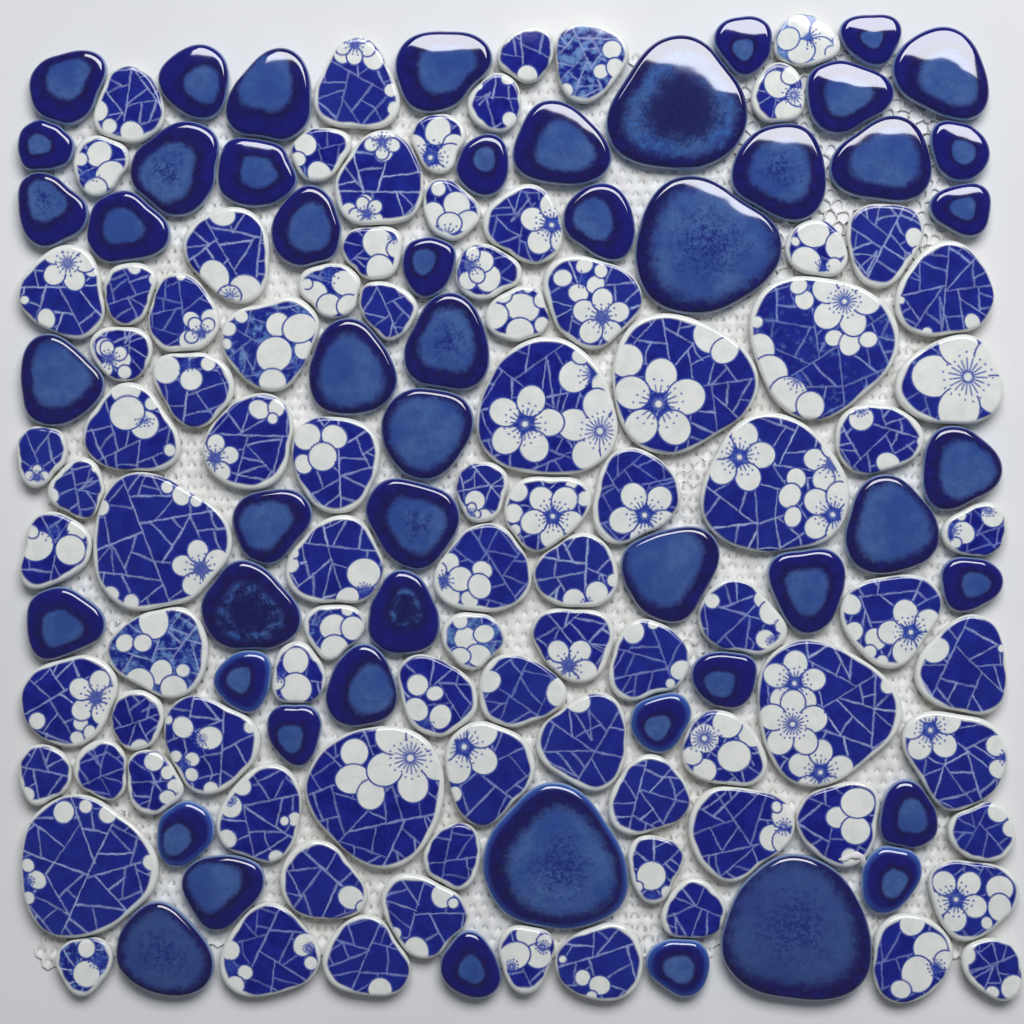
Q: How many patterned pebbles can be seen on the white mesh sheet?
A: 91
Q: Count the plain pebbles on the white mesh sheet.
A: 52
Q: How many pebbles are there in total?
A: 143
